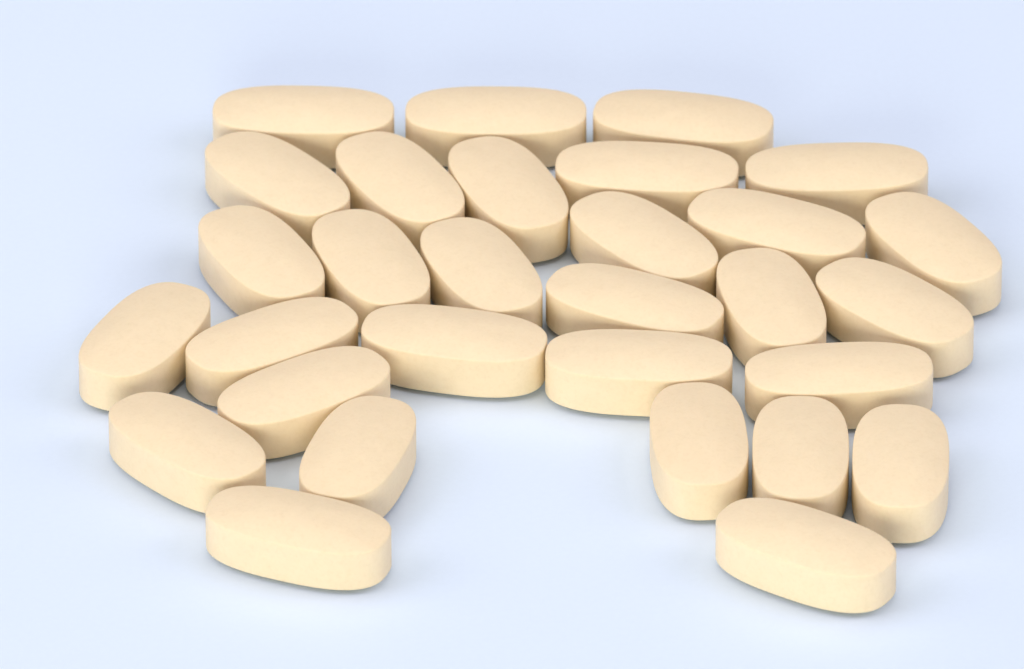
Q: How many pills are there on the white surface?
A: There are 30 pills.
